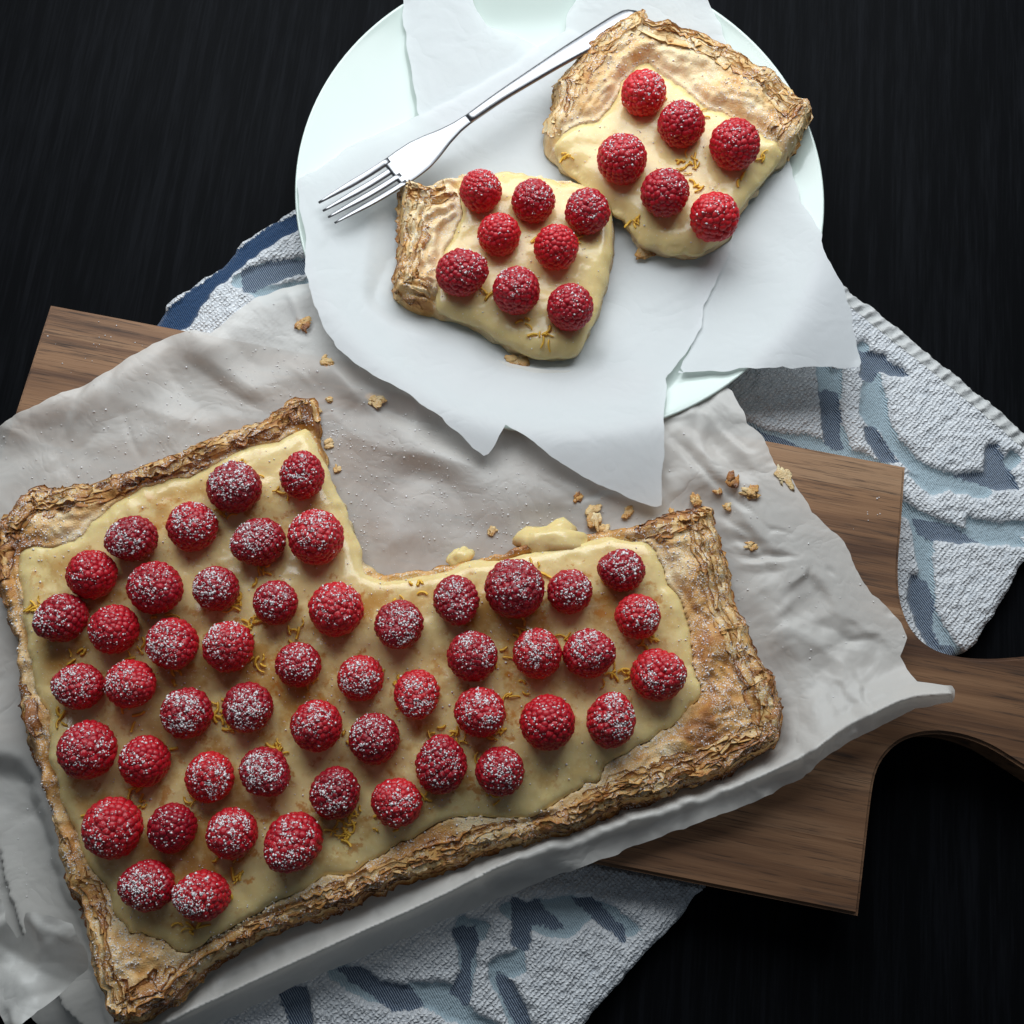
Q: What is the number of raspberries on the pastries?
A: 65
